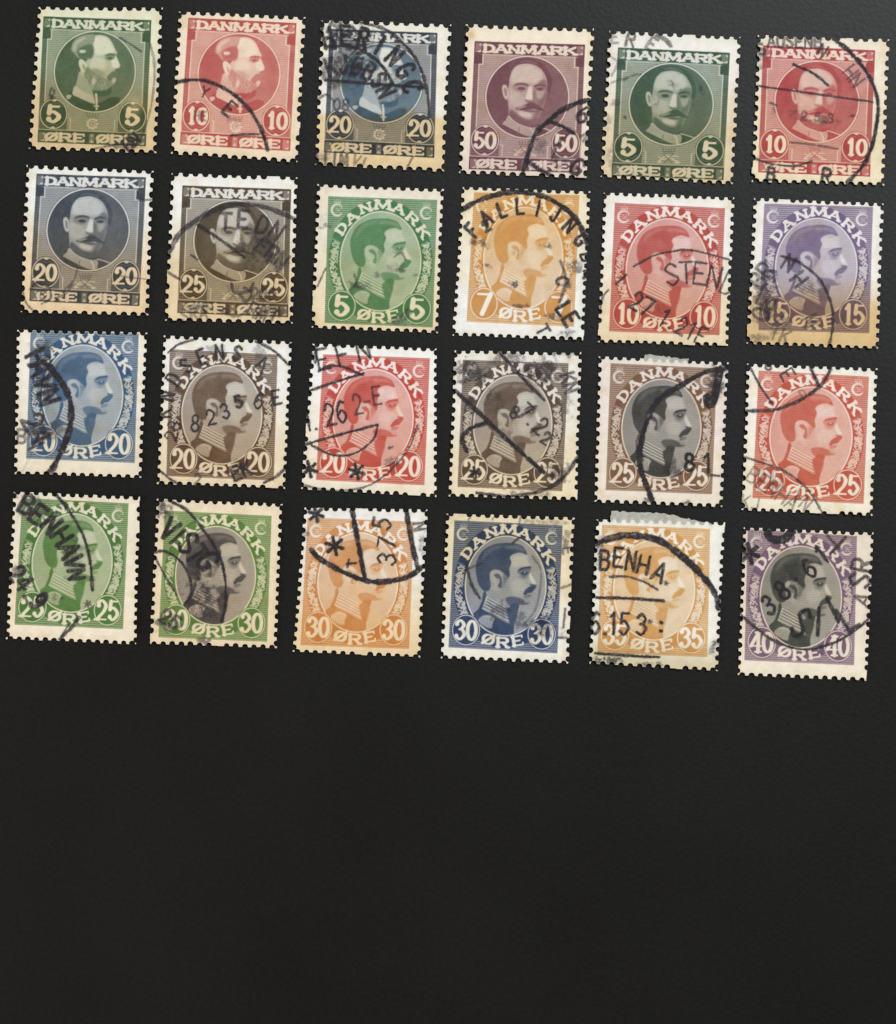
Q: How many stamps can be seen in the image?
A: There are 24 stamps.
